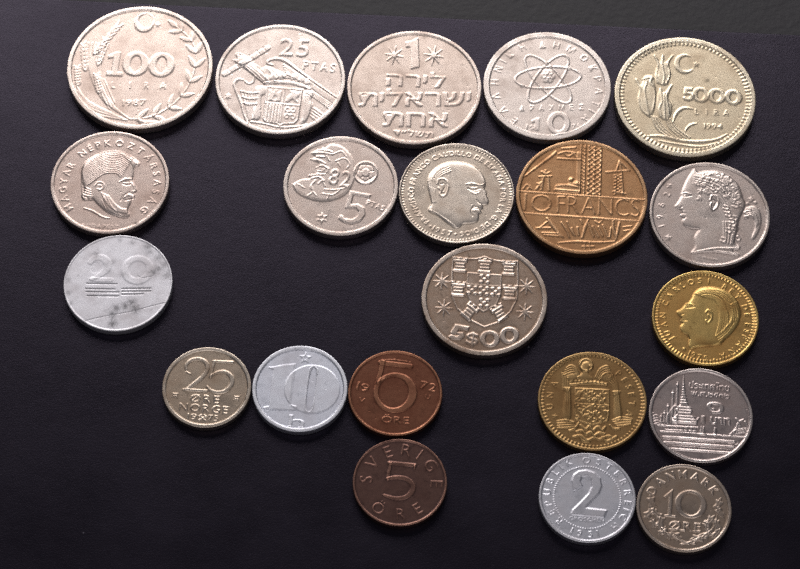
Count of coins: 21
